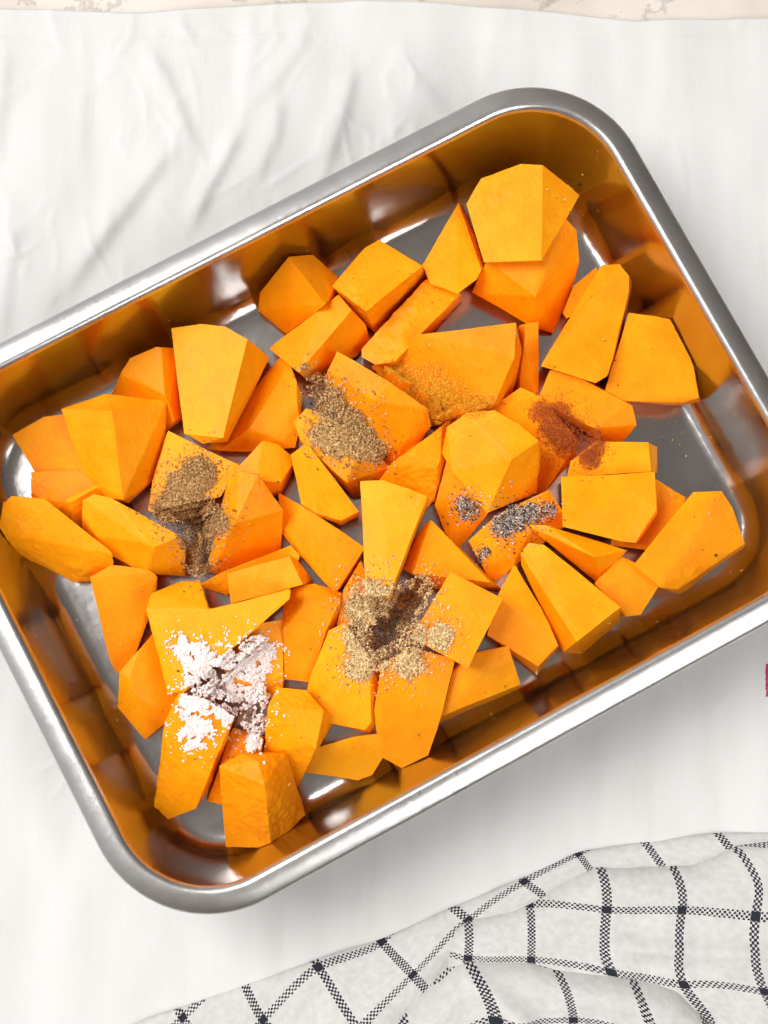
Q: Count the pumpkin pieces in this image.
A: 61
